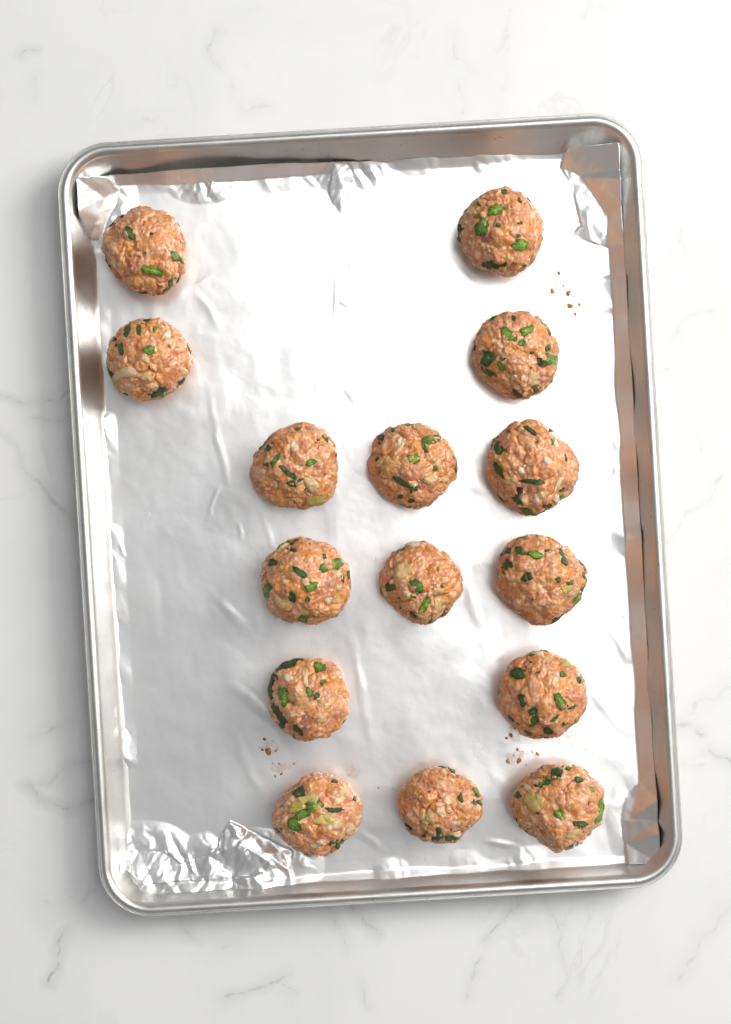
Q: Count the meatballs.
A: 15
